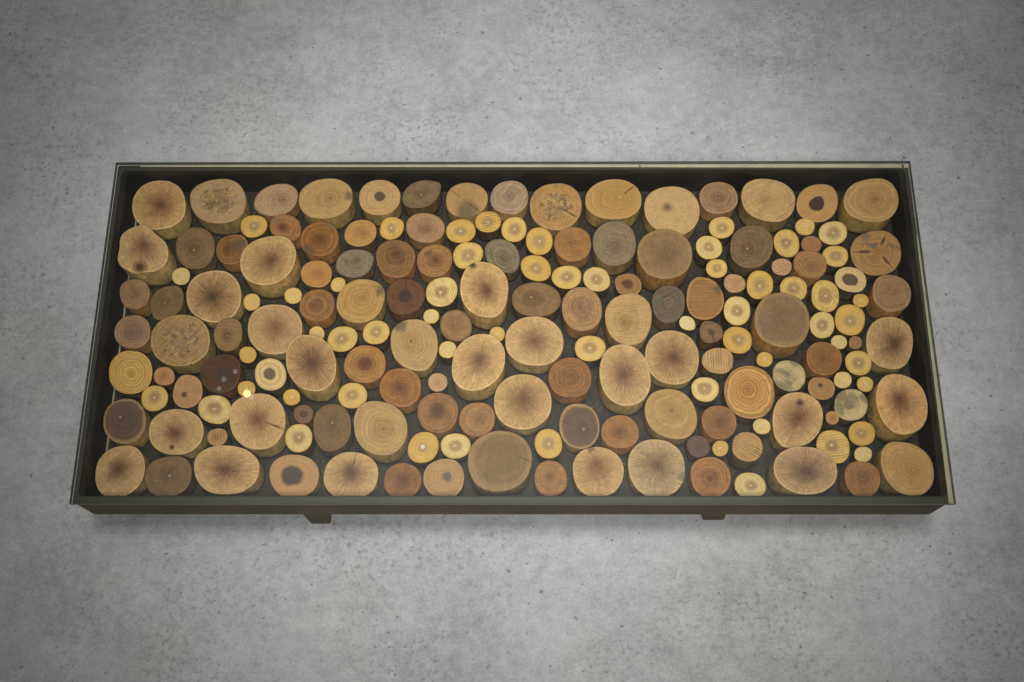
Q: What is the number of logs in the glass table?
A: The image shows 176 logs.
